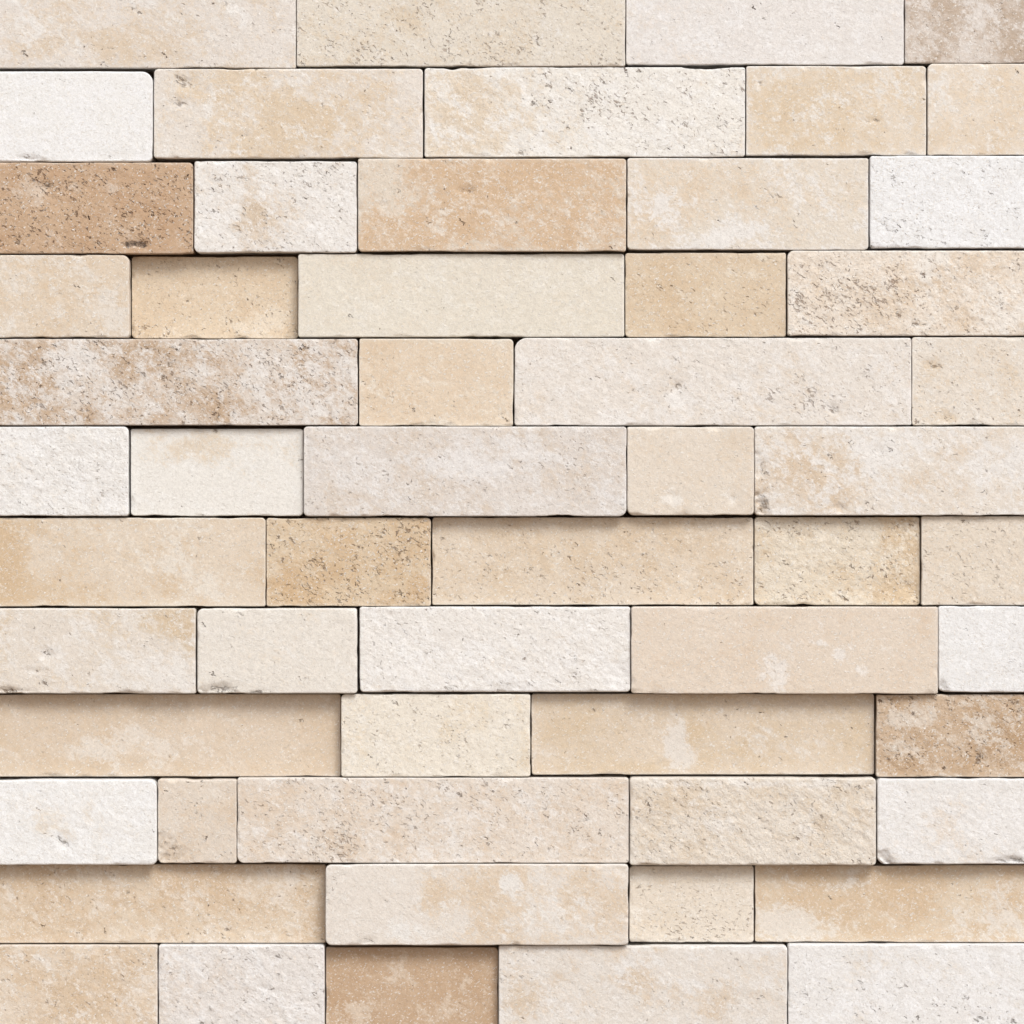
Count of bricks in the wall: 56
